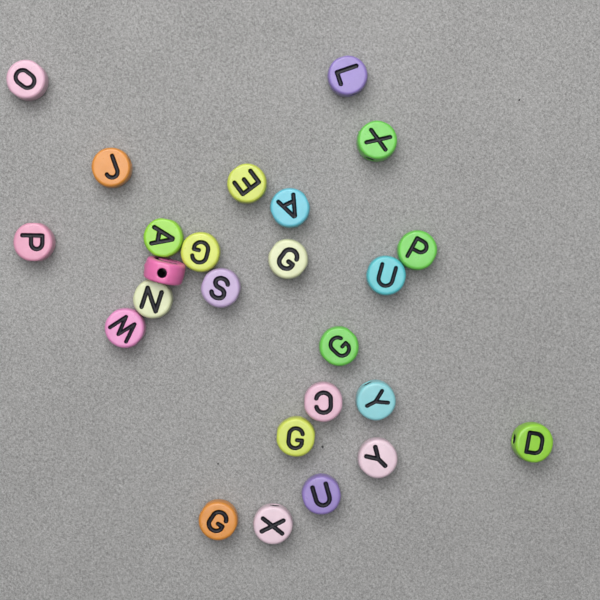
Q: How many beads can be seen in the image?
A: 25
